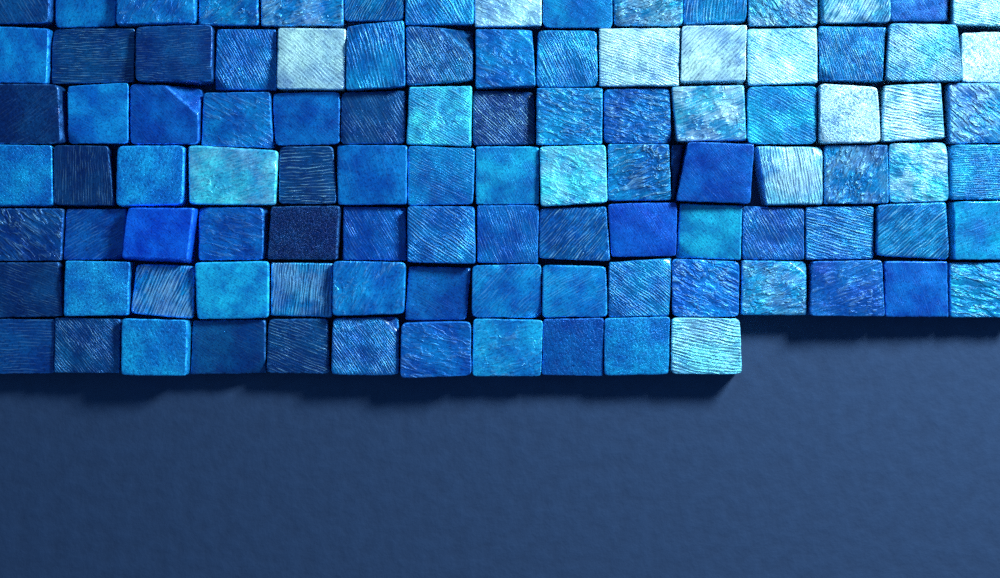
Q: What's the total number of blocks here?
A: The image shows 102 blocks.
